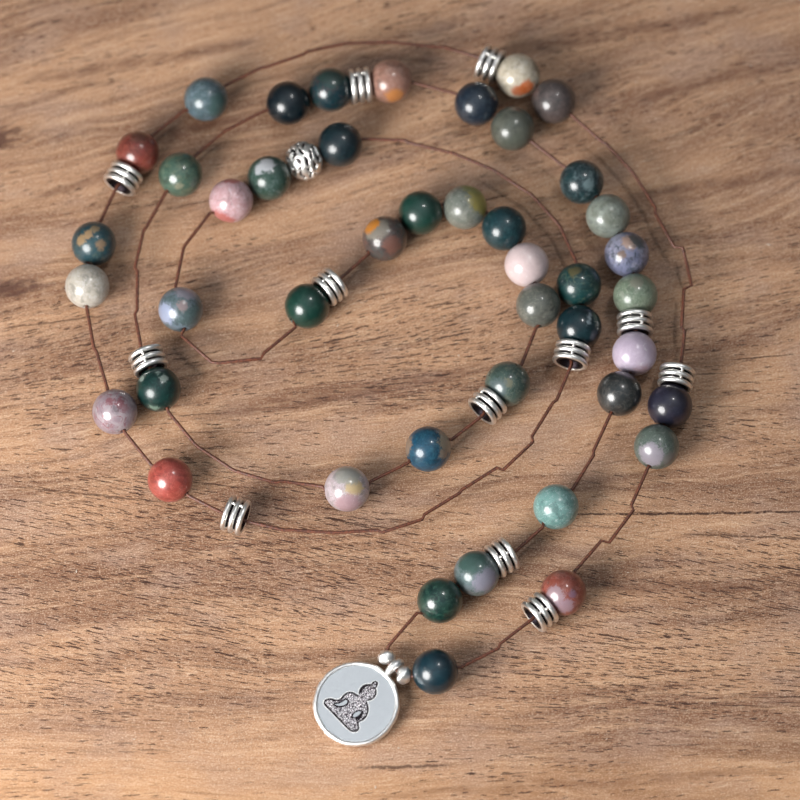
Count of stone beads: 44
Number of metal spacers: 12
